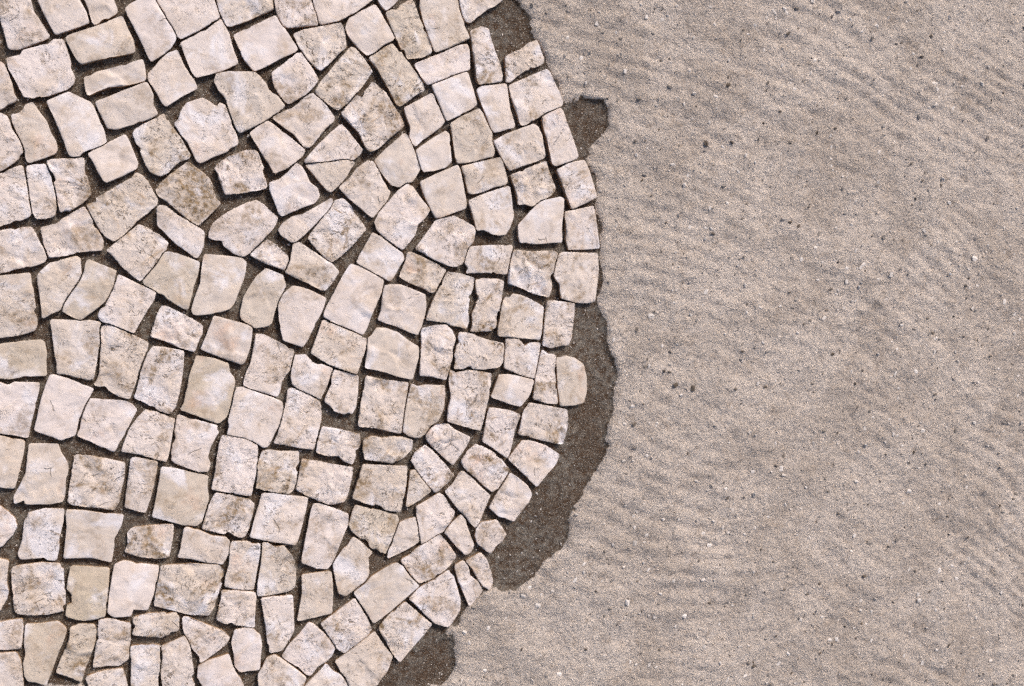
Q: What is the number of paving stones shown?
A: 189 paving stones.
